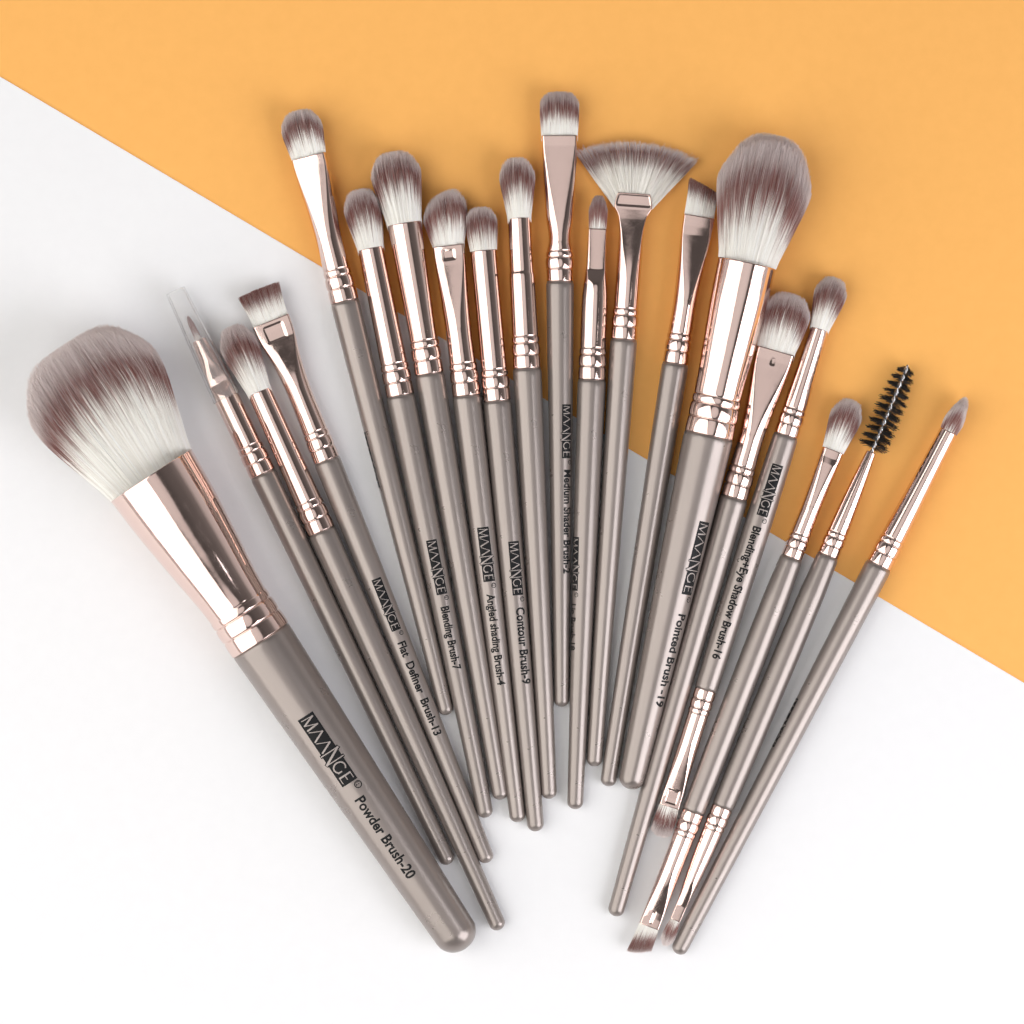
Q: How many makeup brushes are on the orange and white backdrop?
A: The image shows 20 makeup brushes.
